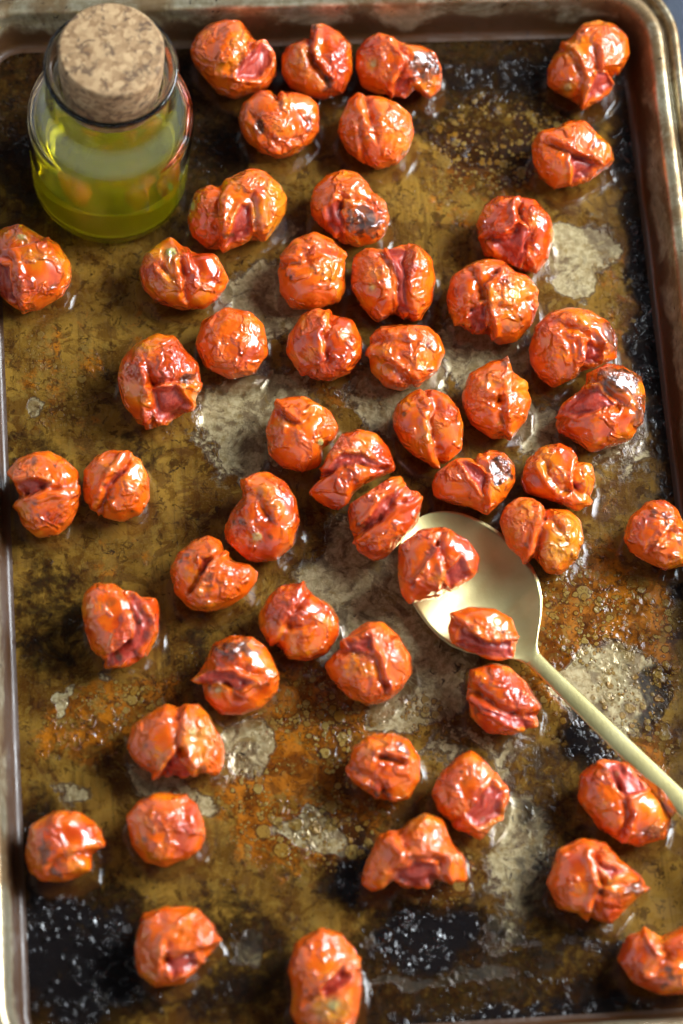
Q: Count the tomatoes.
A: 52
